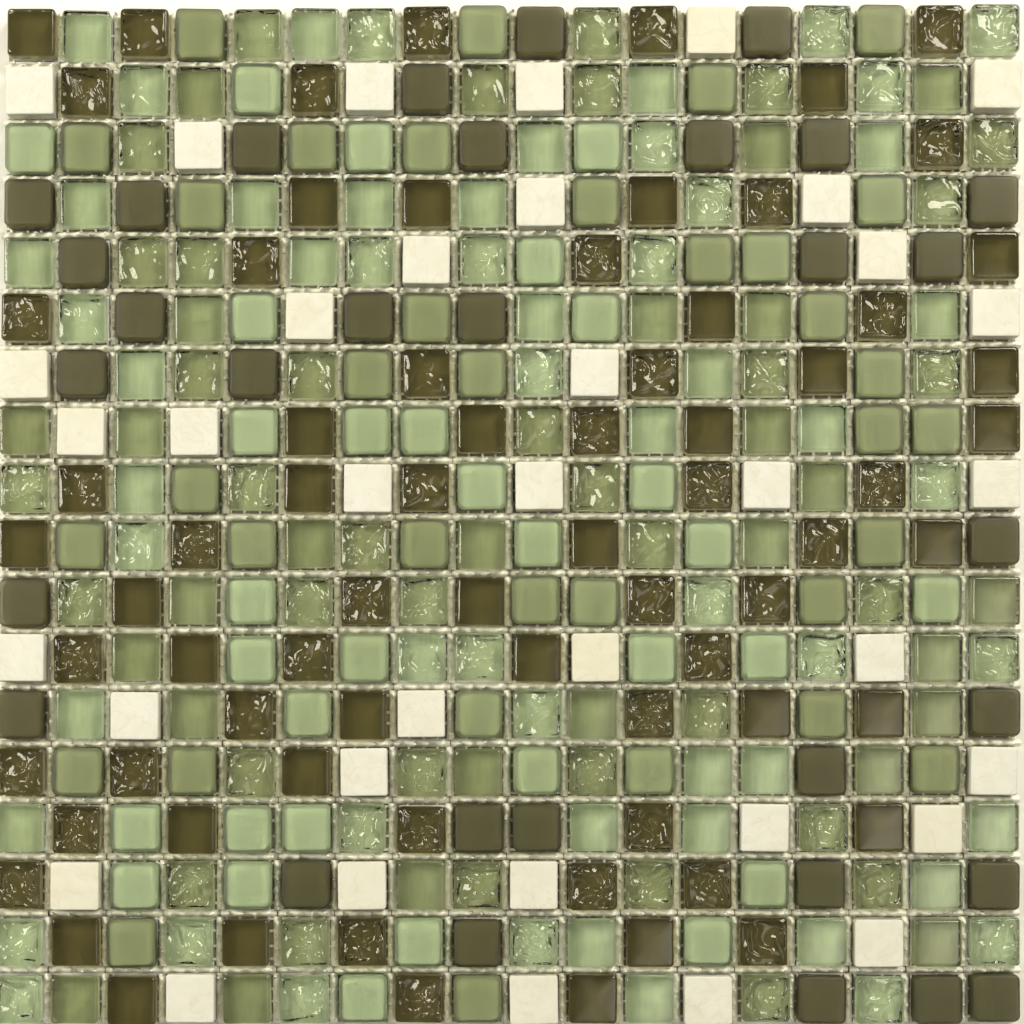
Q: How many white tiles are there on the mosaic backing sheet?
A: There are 36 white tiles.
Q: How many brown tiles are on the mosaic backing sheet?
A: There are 104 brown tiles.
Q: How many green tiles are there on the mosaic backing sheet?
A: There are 184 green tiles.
